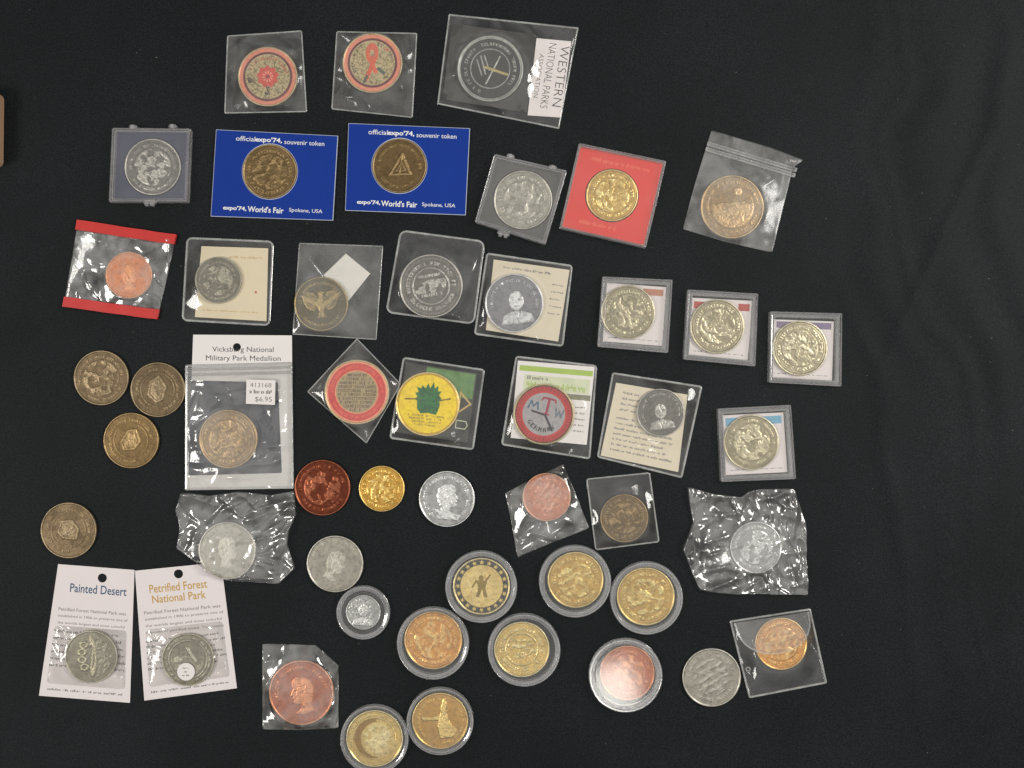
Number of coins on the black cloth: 49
